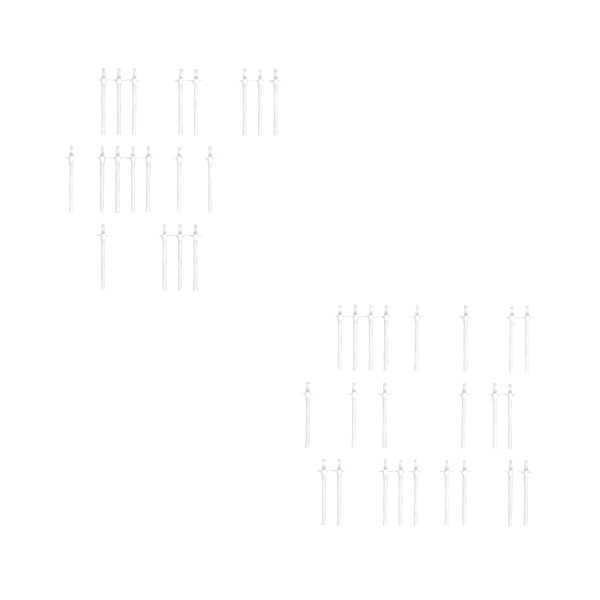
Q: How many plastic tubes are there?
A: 42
